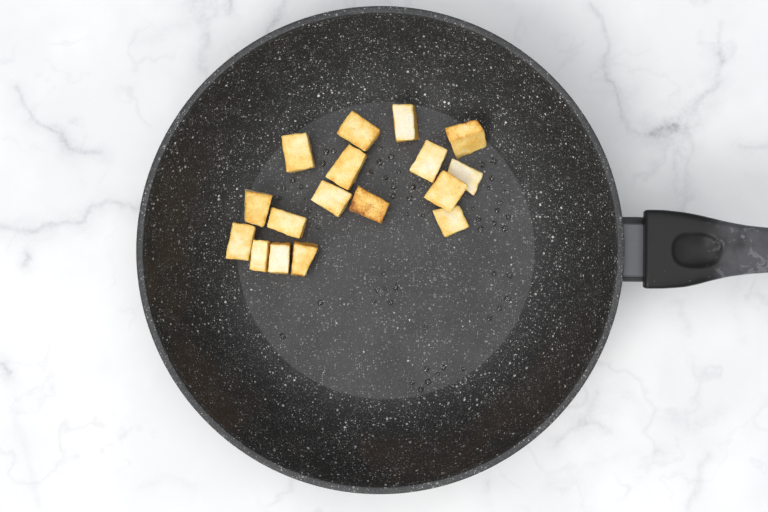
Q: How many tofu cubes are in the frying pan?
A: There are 17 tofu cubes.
